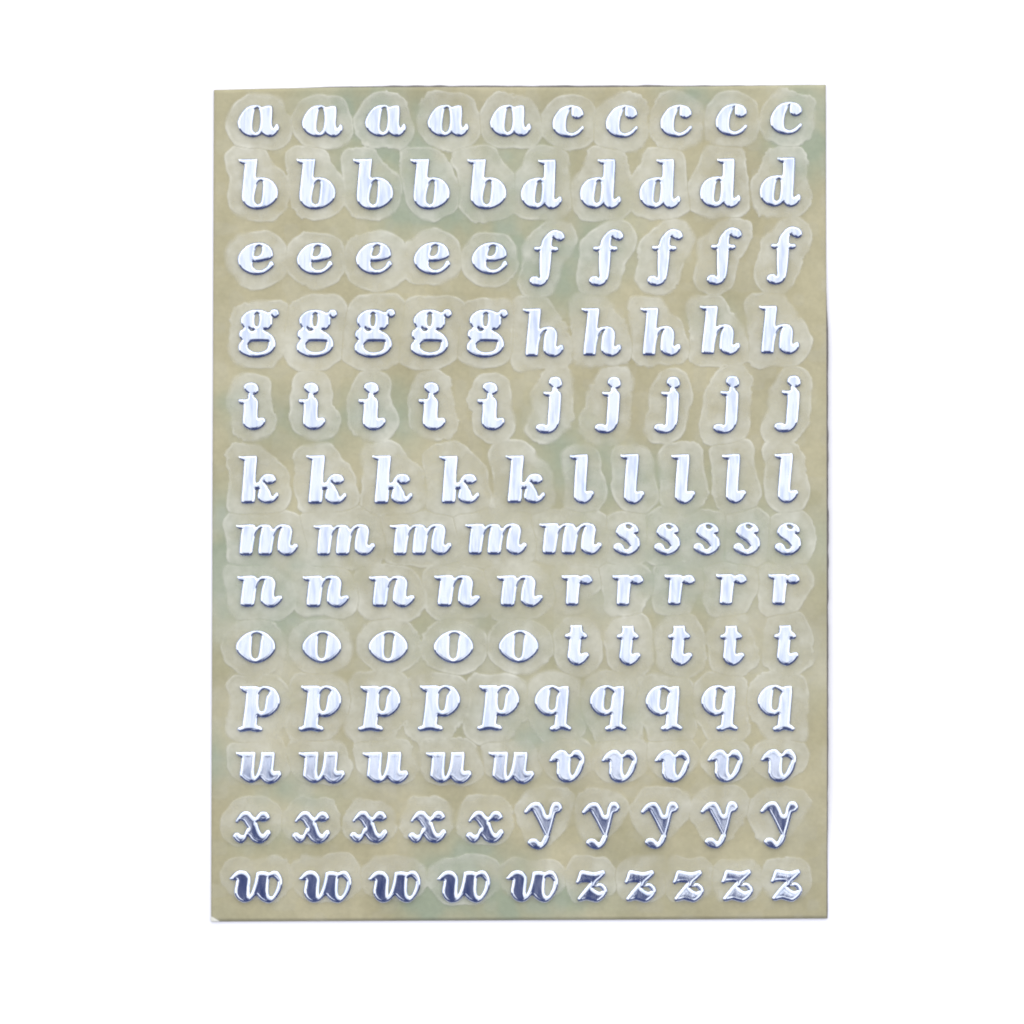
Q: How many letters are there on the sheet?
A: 130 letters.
